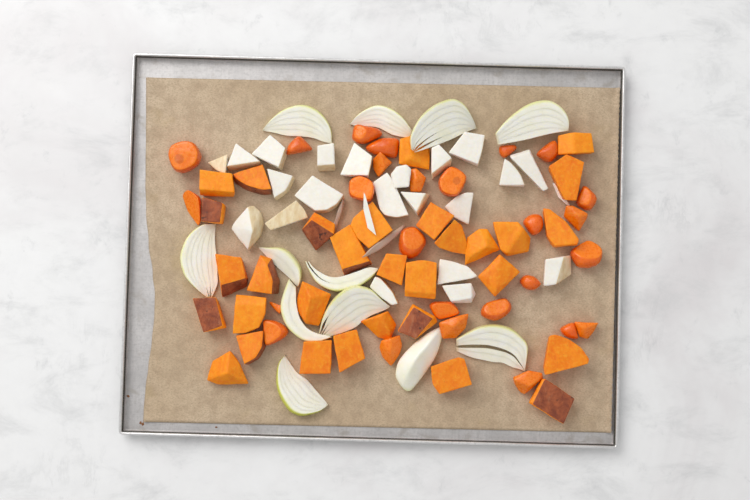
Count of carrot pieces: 26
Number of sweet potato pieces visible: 31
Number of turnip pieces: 25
